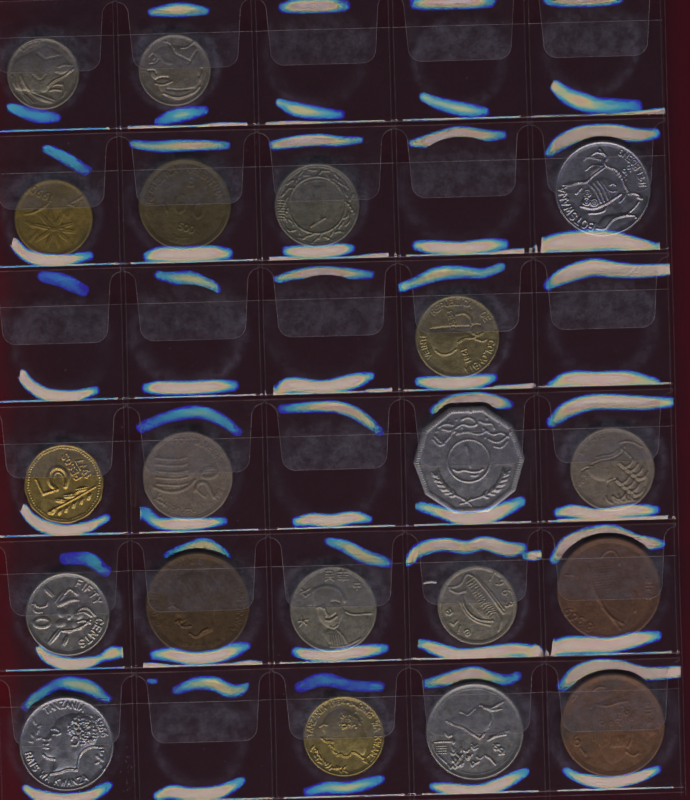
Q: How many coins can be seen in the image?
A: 20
